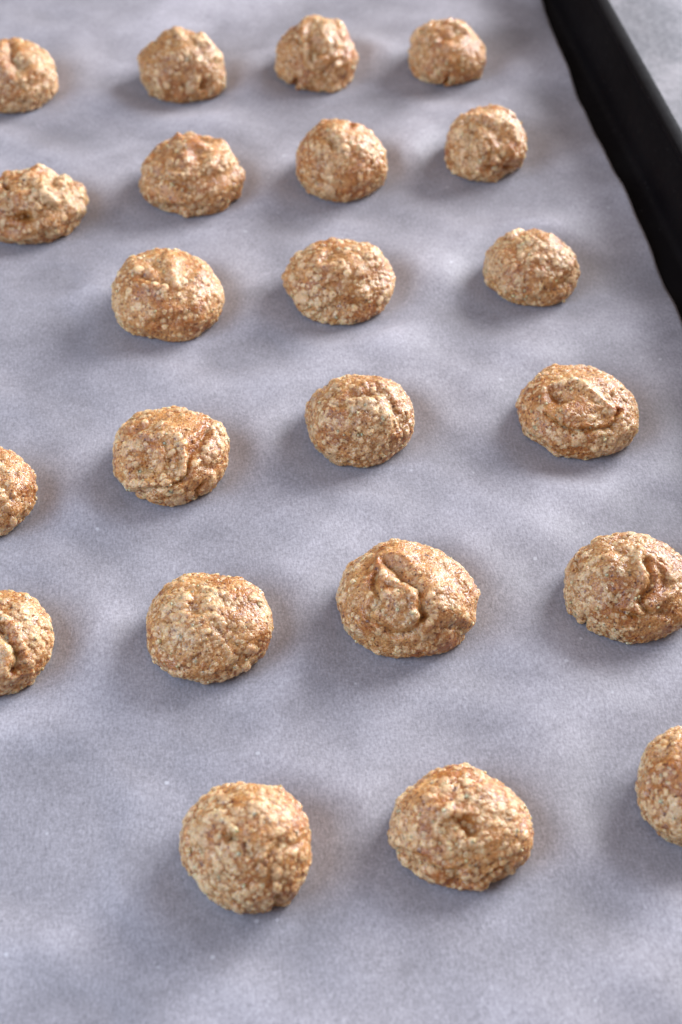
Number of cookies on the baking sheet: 22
